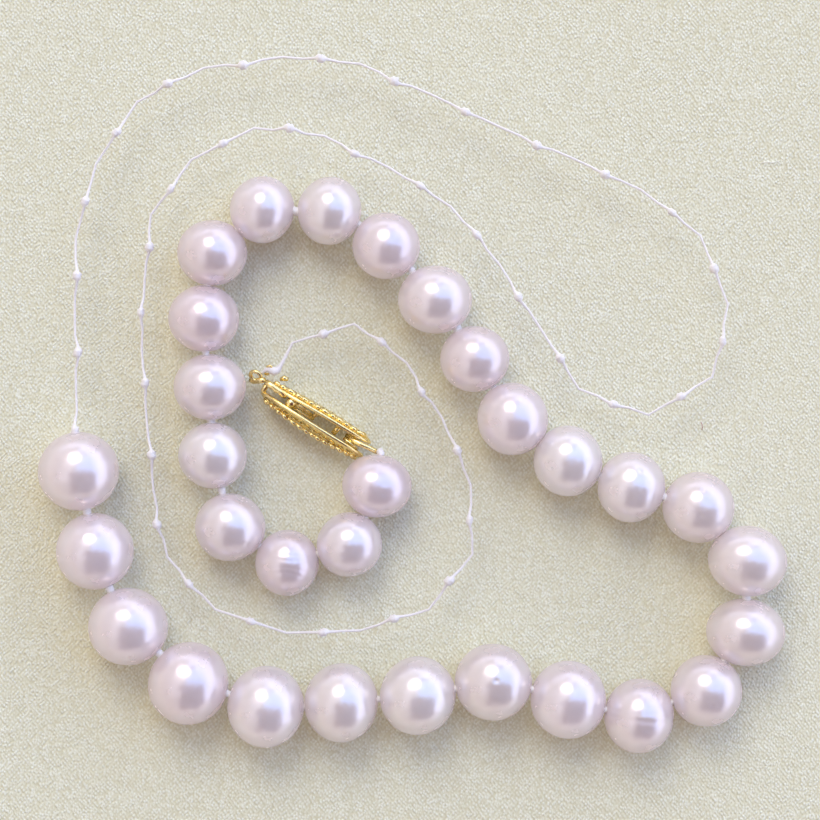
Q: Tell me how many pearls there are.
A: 30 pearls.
